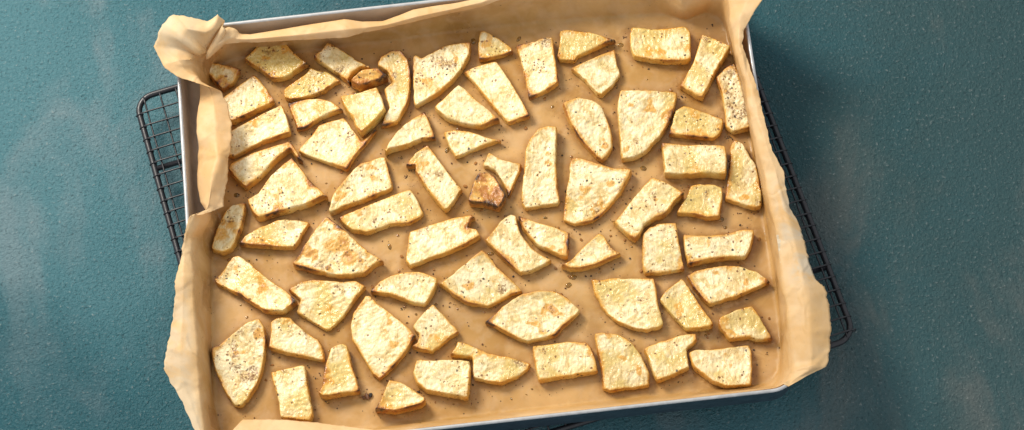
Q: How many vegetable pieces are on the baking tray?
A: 70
